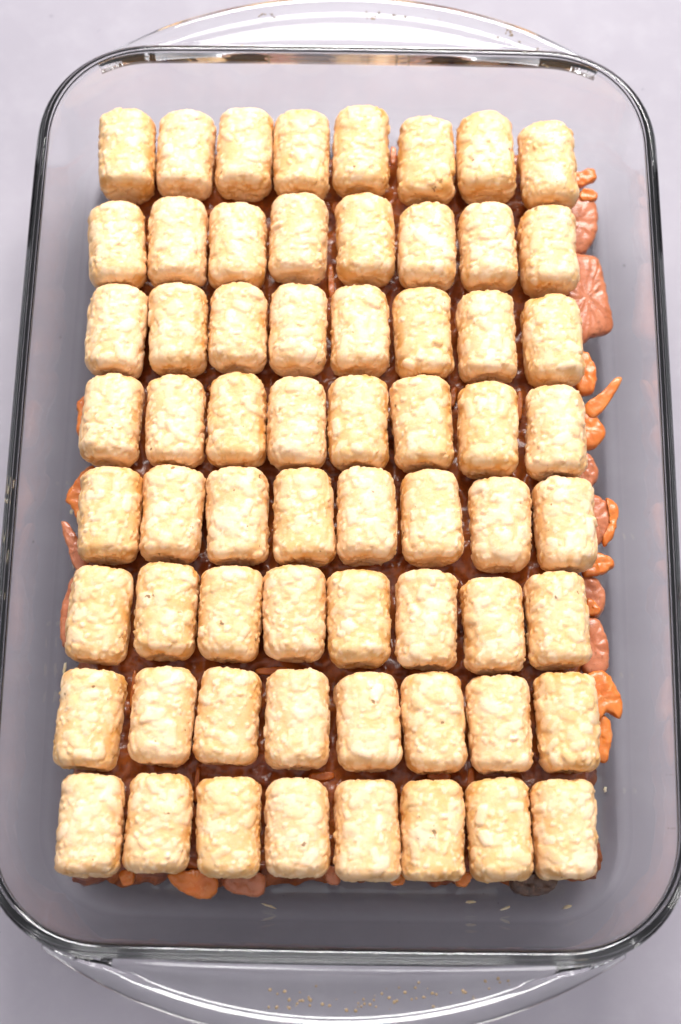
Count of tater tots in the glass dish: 64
